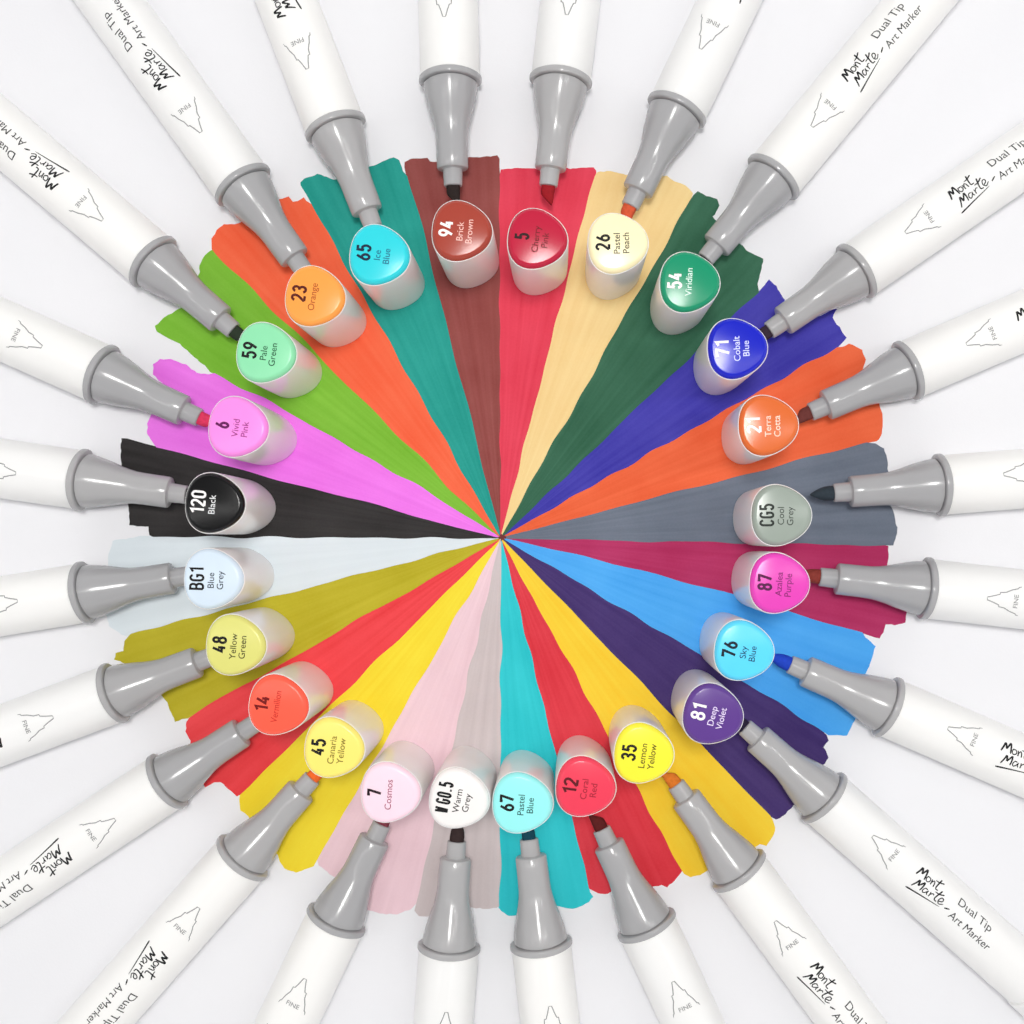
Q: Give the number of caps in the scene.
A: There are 24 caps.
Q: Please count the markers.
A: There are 24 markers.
